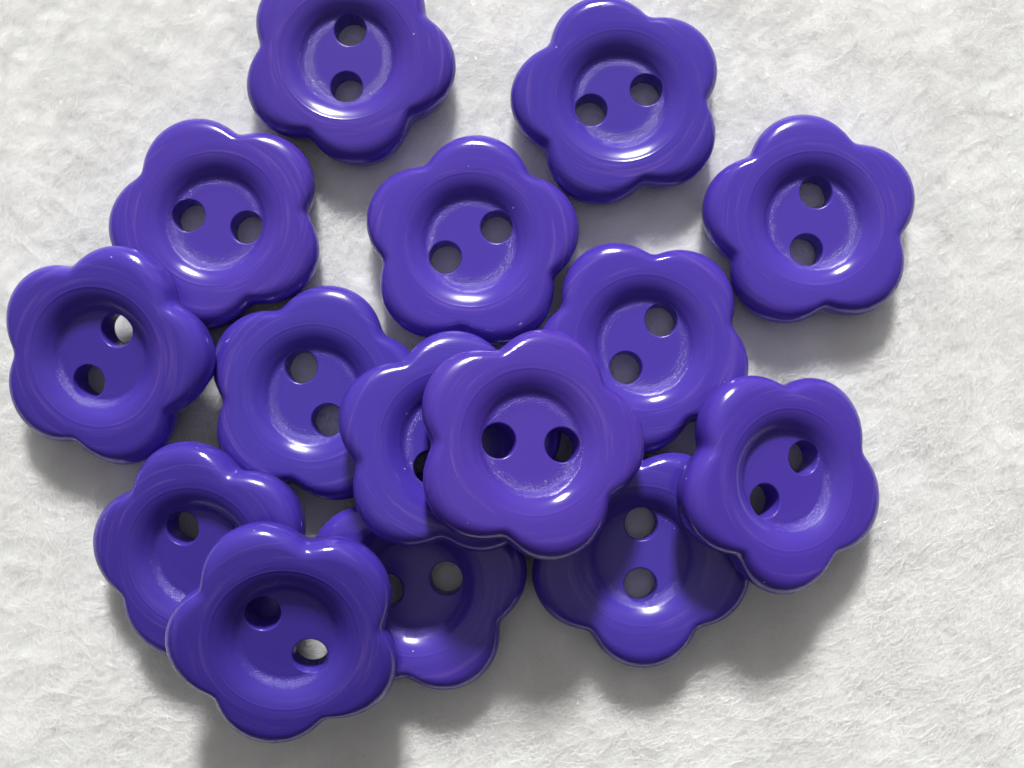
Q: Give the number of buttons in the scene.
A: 15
